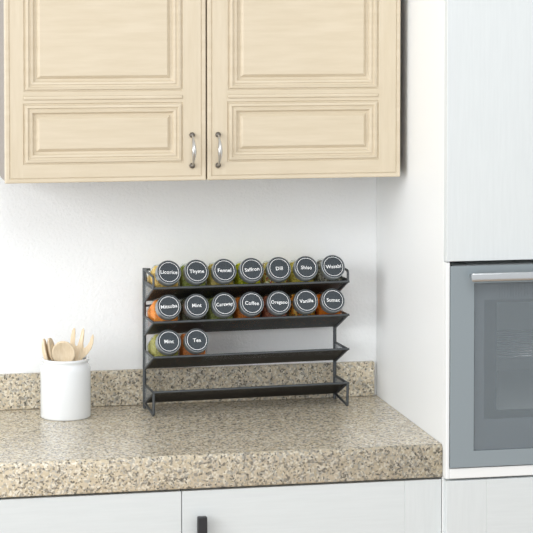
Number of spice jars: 16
